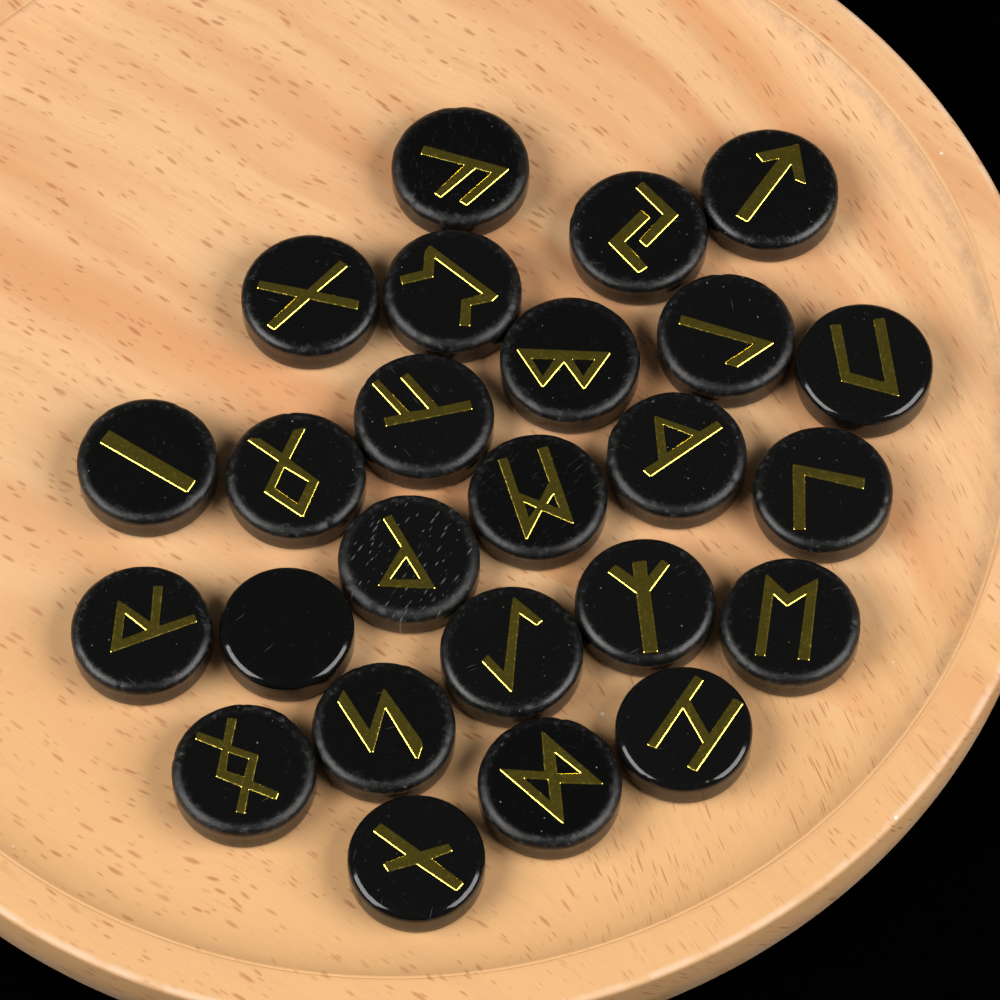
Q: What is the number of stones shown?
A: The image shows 25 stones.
